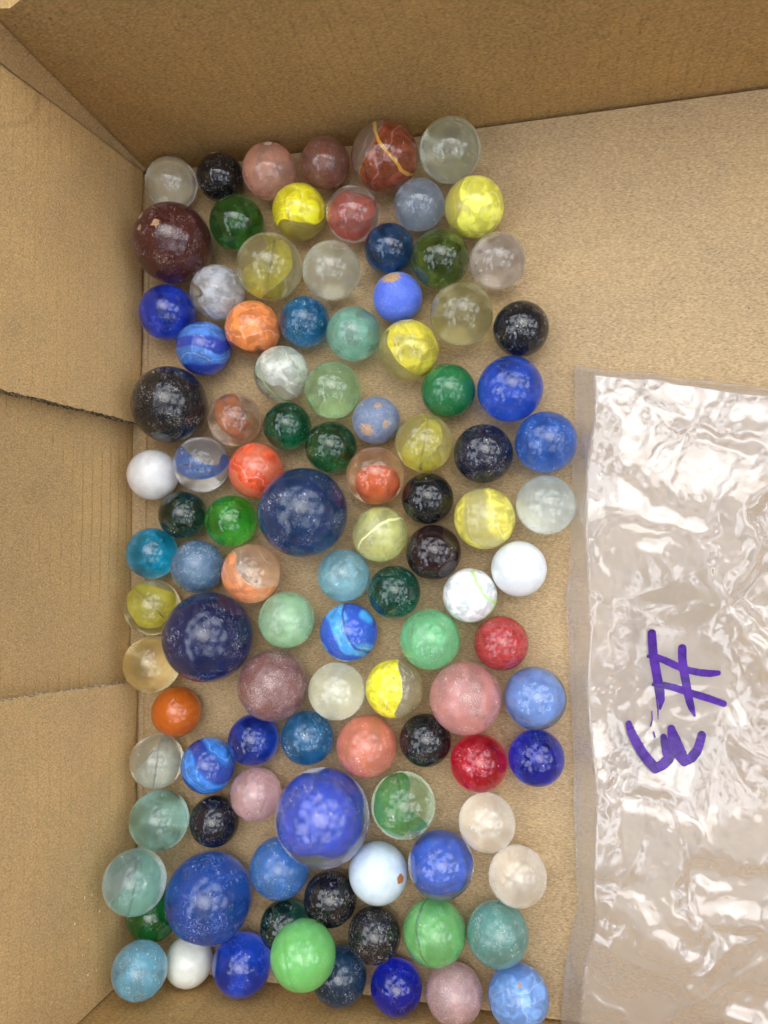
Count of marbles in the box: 105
